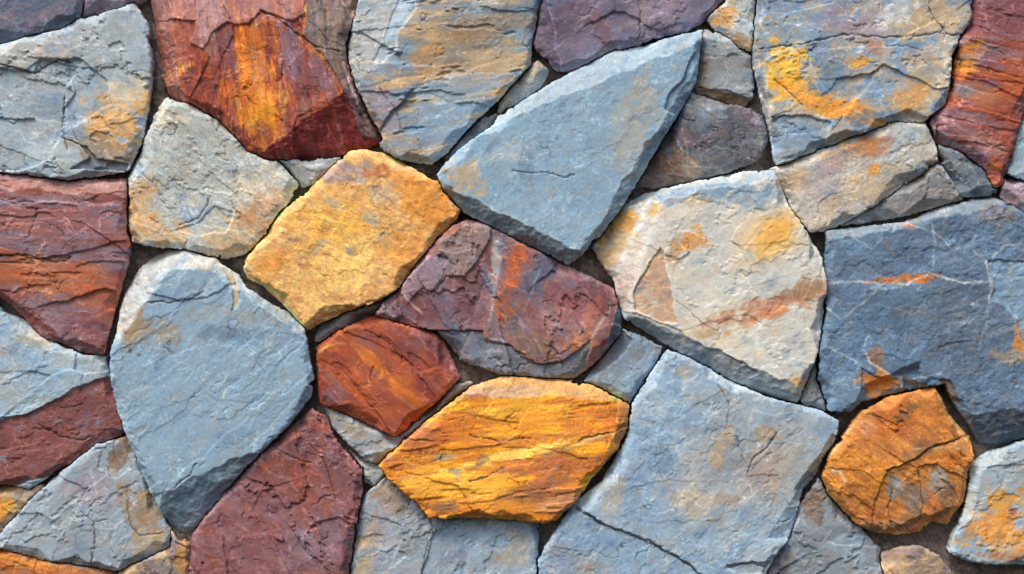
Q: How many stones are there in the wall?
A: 46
